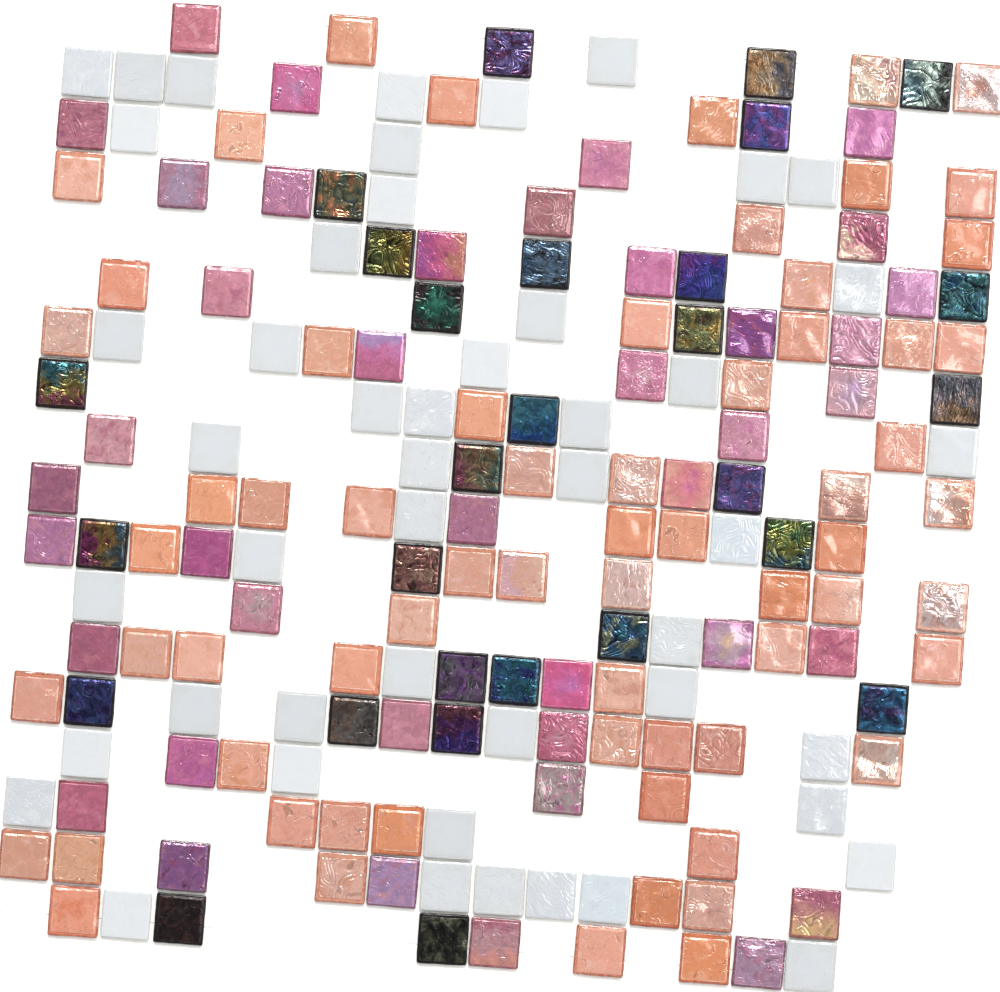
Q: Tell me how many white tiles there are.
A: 48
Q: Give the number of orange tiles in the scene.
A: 65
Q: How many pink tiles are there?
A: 40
